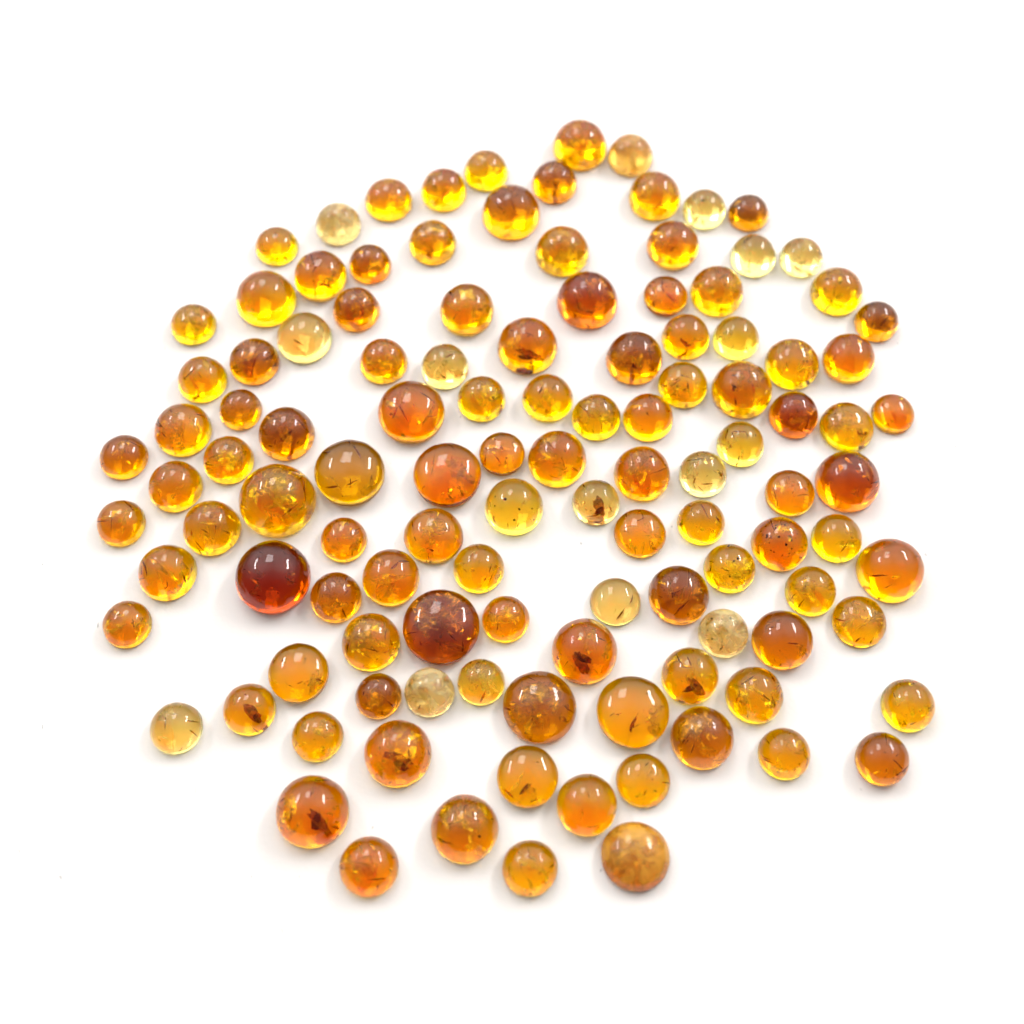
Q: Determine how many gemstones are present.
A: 117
